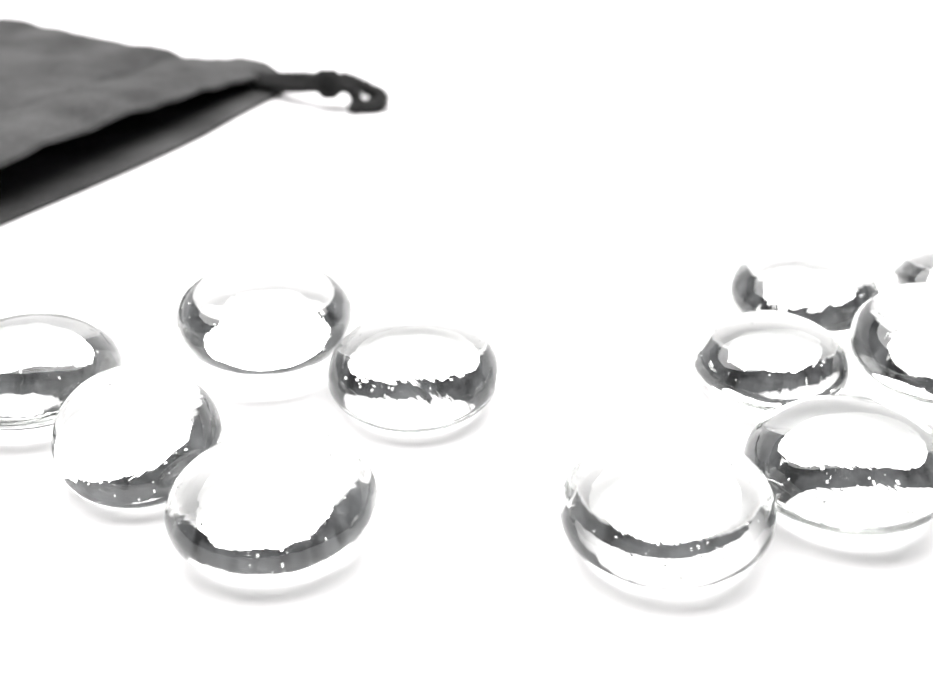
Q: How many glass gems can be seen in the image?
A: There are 11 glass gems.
